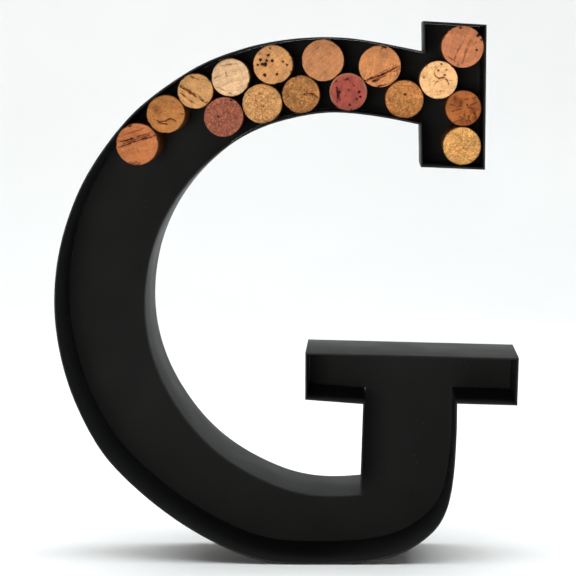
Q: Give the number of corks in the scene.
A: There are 16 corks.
